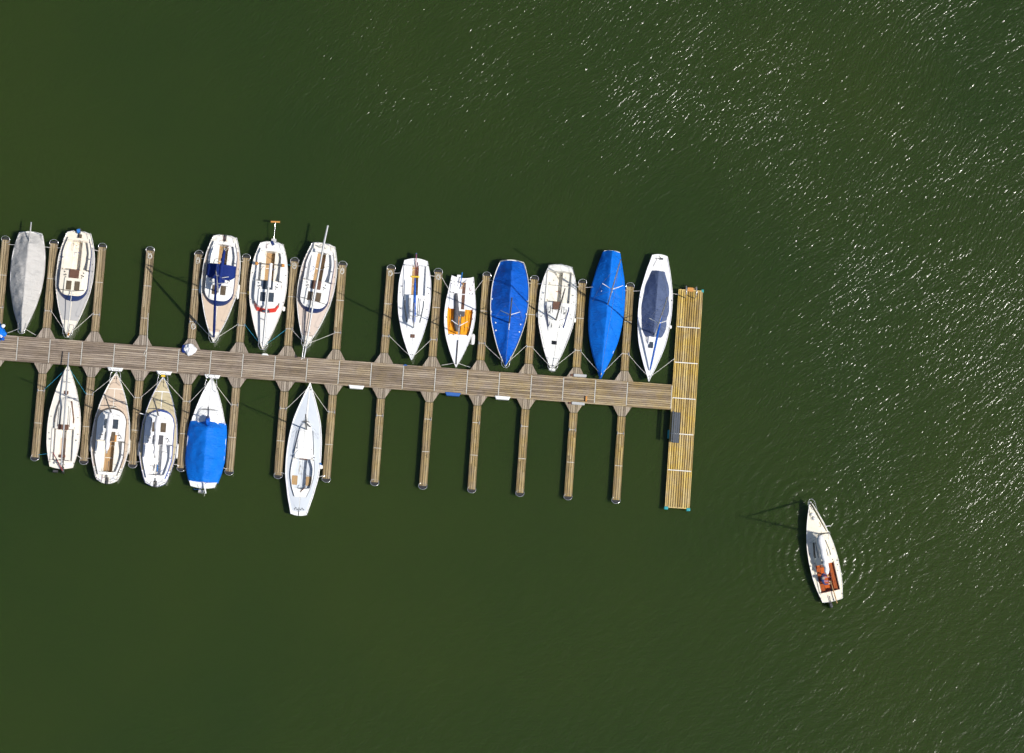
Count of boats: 17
